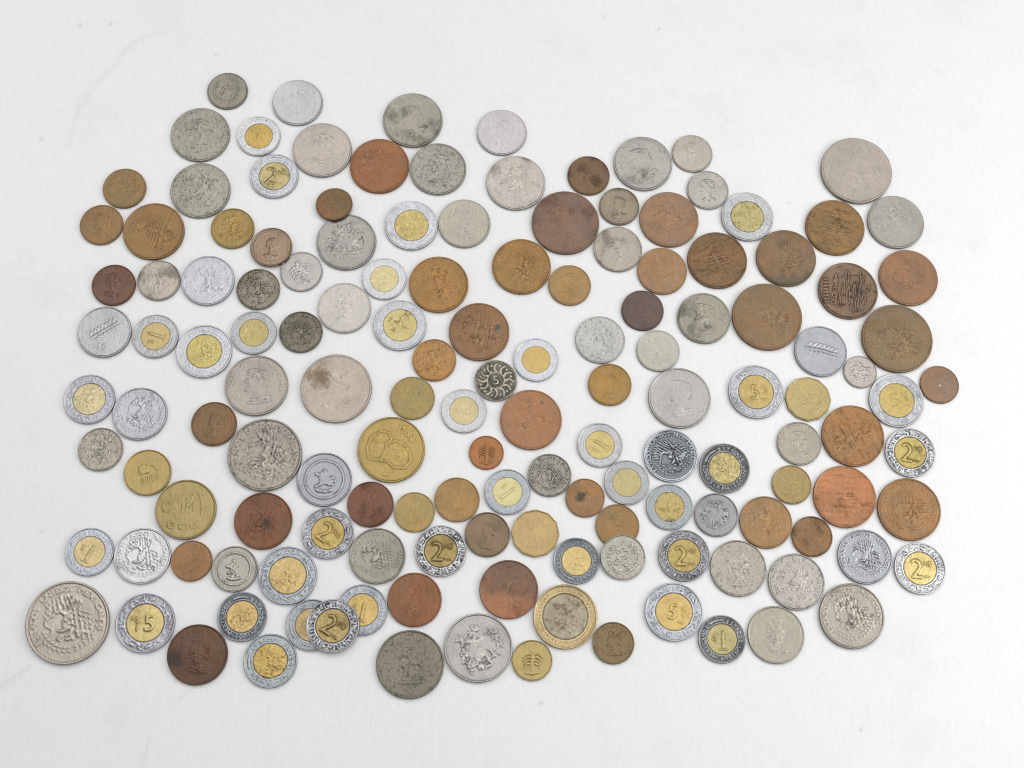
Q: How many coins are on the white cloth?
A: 145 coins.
